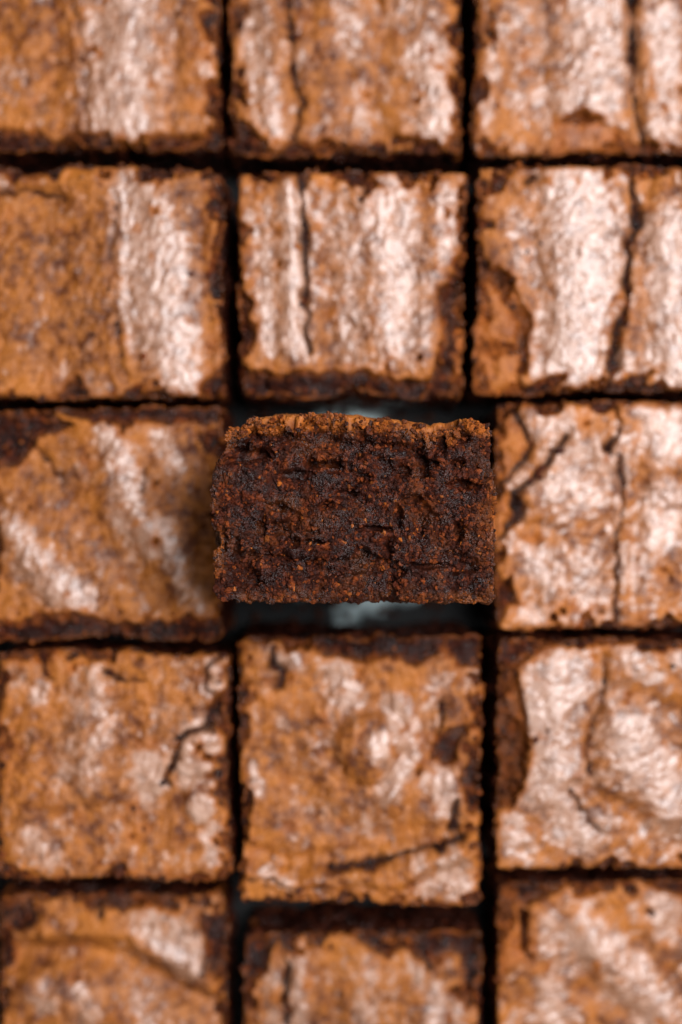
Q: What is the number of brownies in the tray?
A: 15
